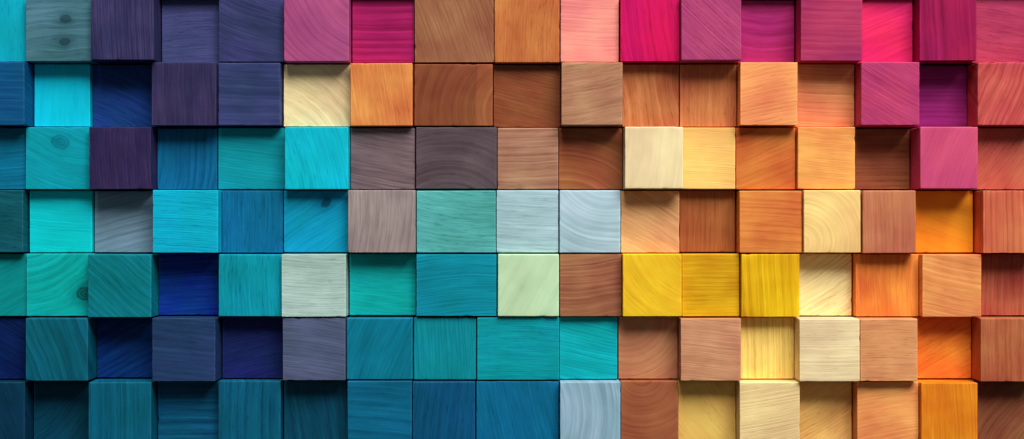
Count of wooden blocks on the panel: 119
